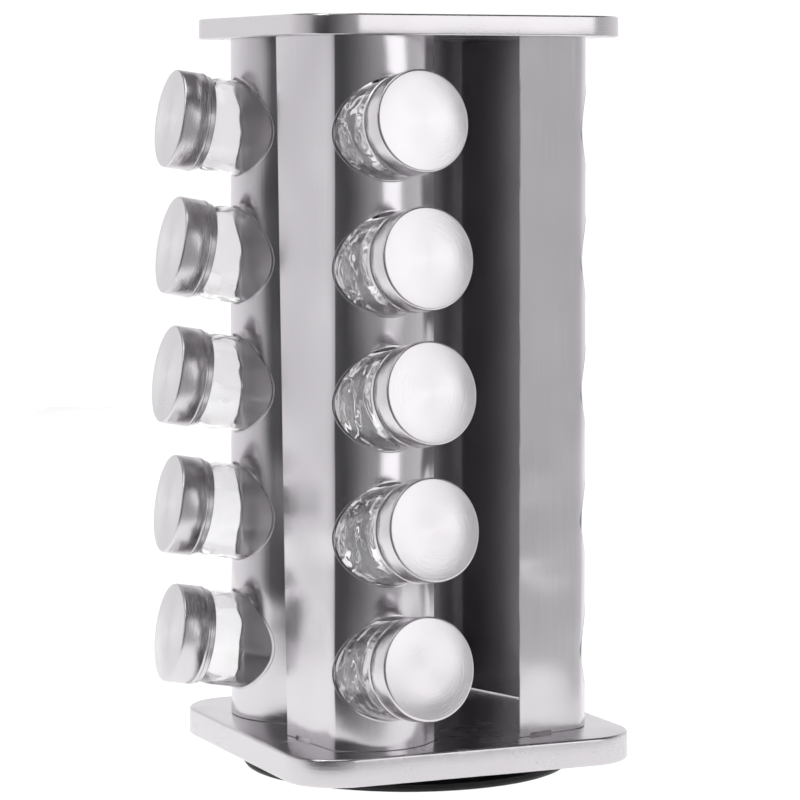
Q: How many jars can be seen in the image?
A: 10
